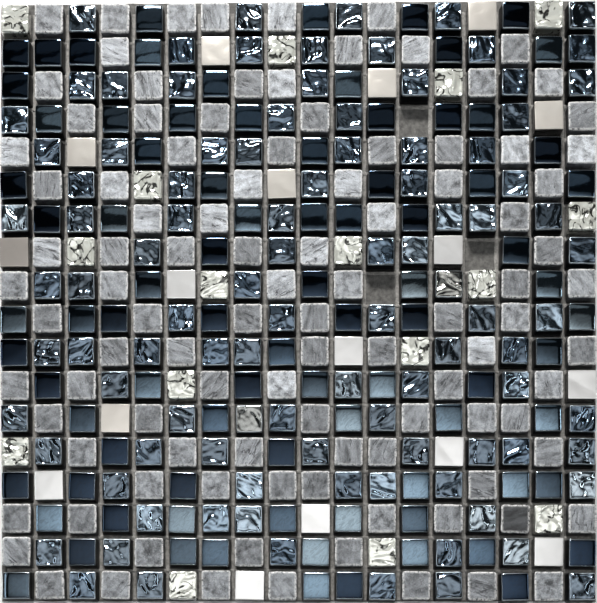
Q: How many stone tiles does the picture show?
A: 102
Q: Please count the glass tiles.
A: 186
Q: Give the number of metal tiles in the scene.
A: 33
